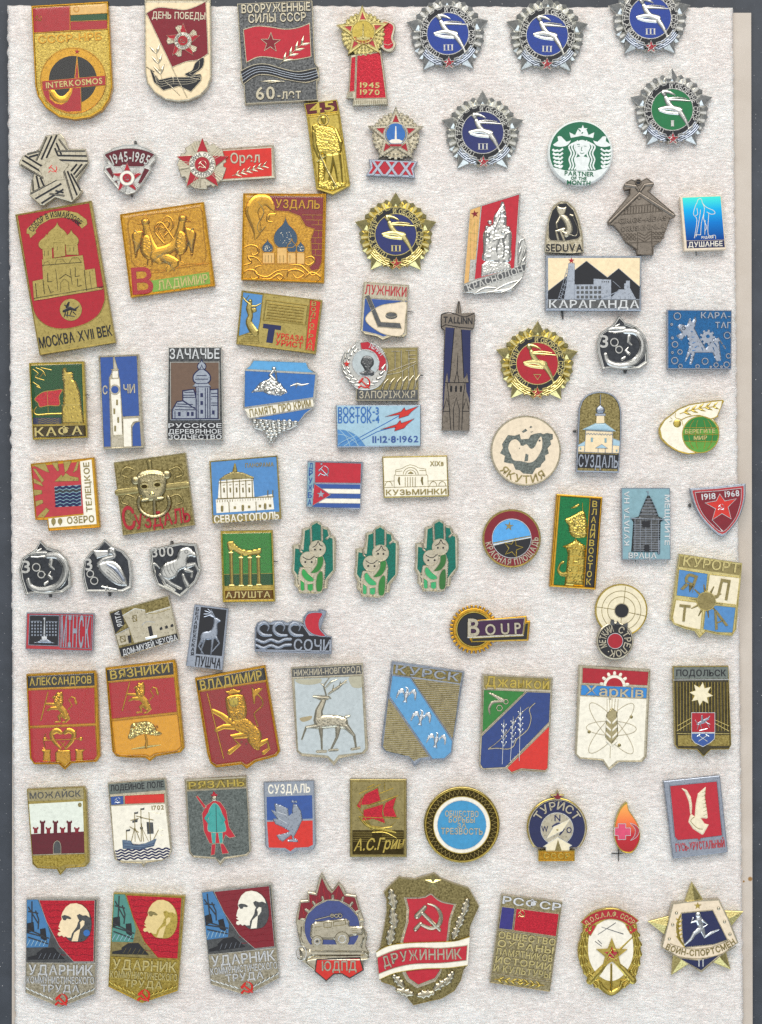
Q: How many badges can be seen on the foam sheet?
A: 87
